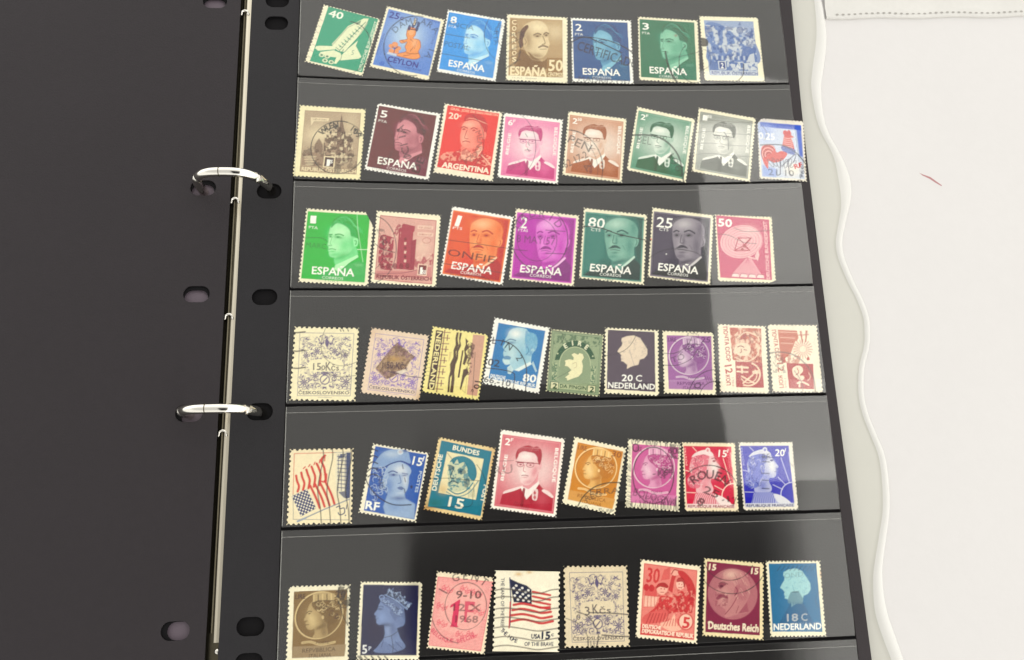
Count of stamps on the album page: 47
